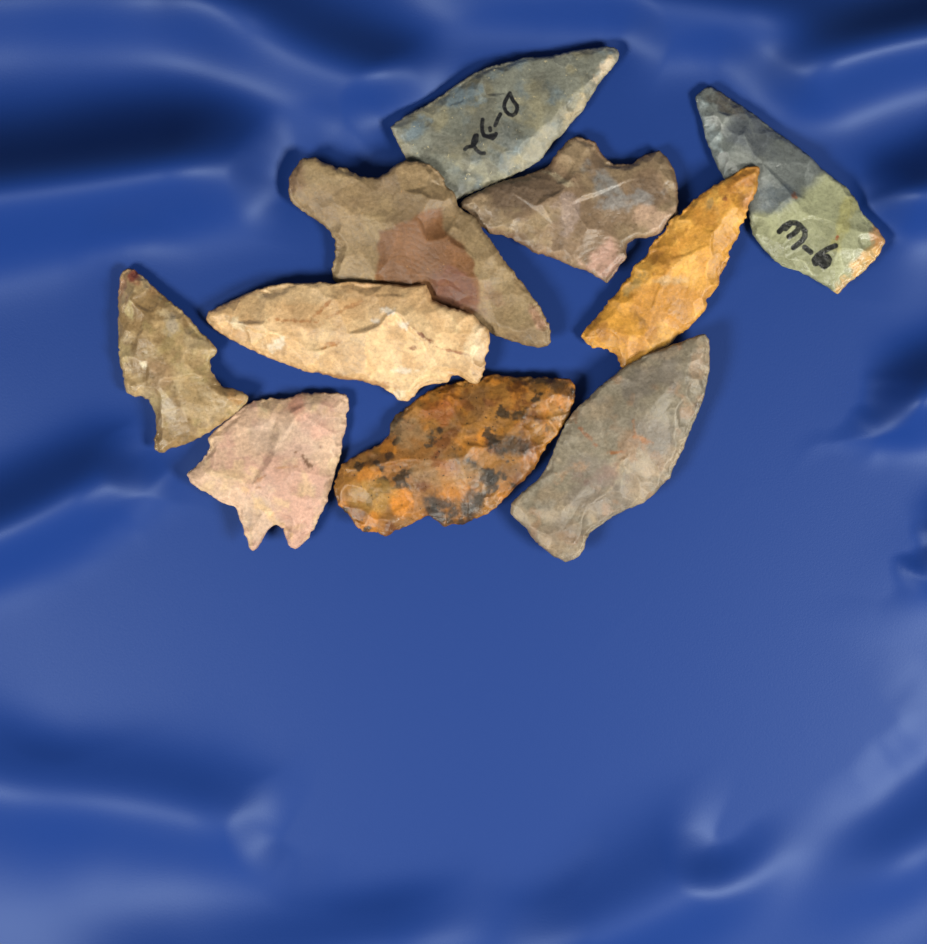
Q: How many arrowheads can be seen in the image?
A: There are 10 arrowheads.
